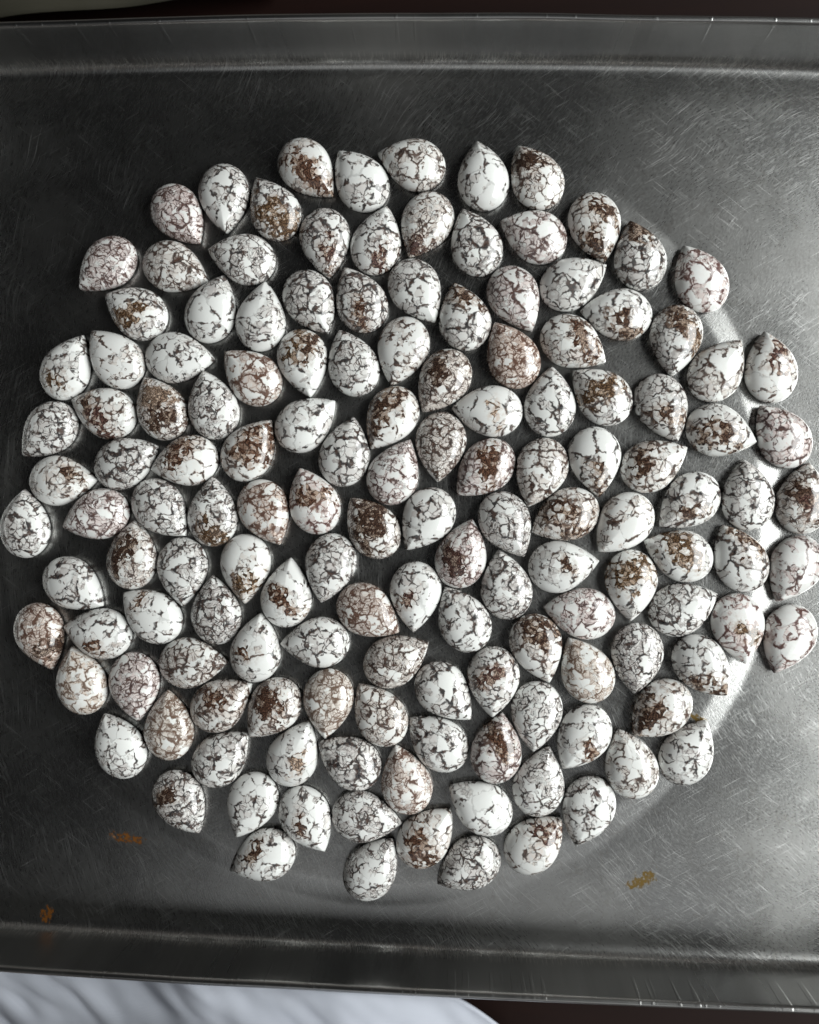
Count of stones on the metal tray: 144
